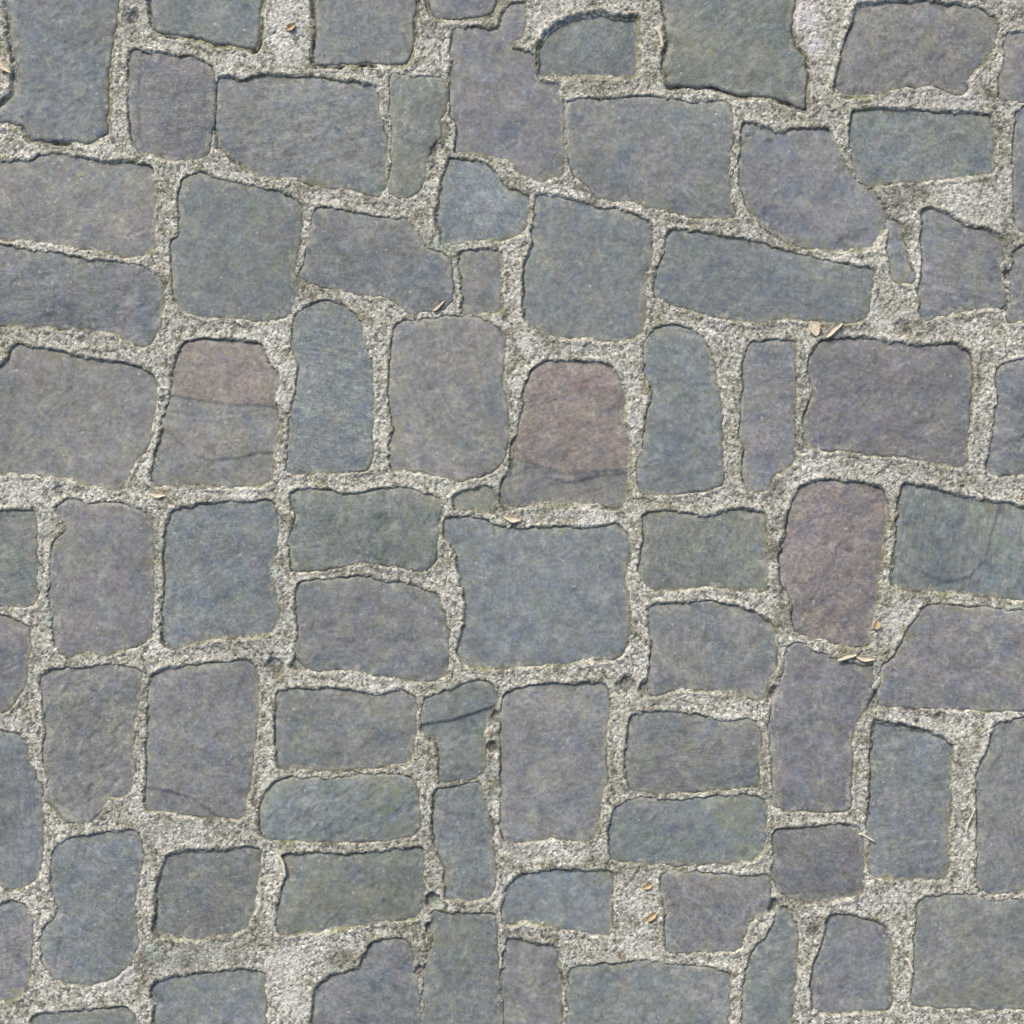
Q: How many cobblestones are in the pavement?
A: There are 78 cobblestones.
